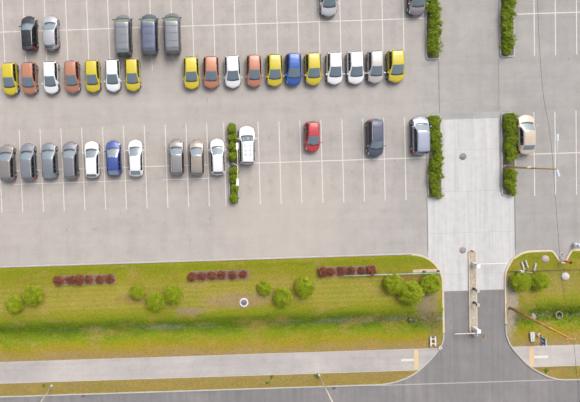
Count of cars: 40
